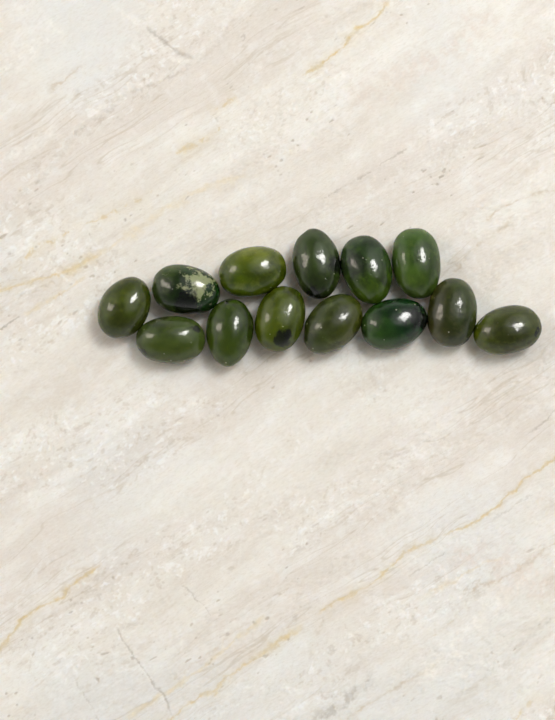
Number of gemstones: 13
